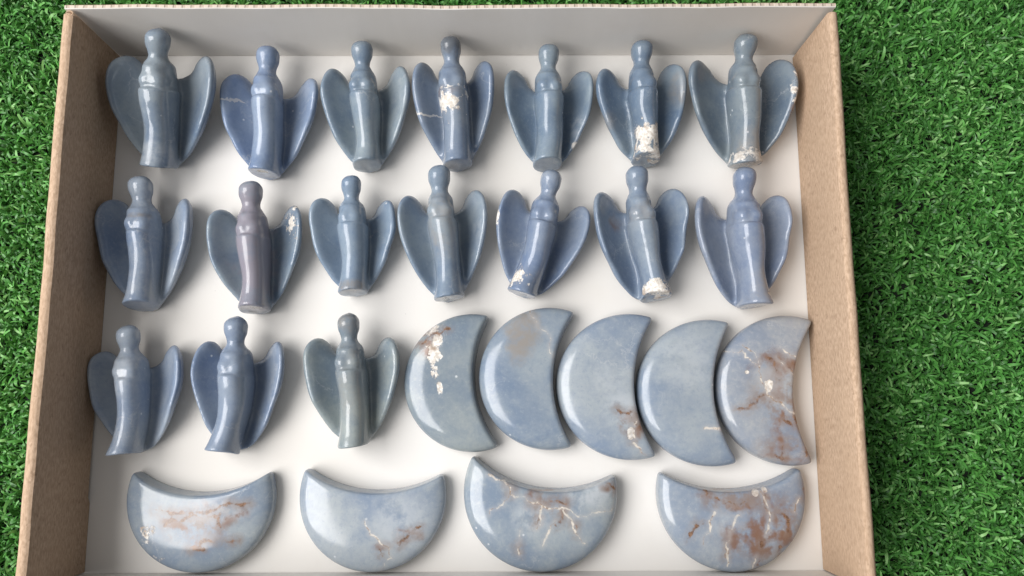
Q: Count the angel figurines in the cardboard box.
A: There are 17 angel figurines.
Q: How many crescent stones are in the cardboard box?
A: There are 9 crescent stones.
